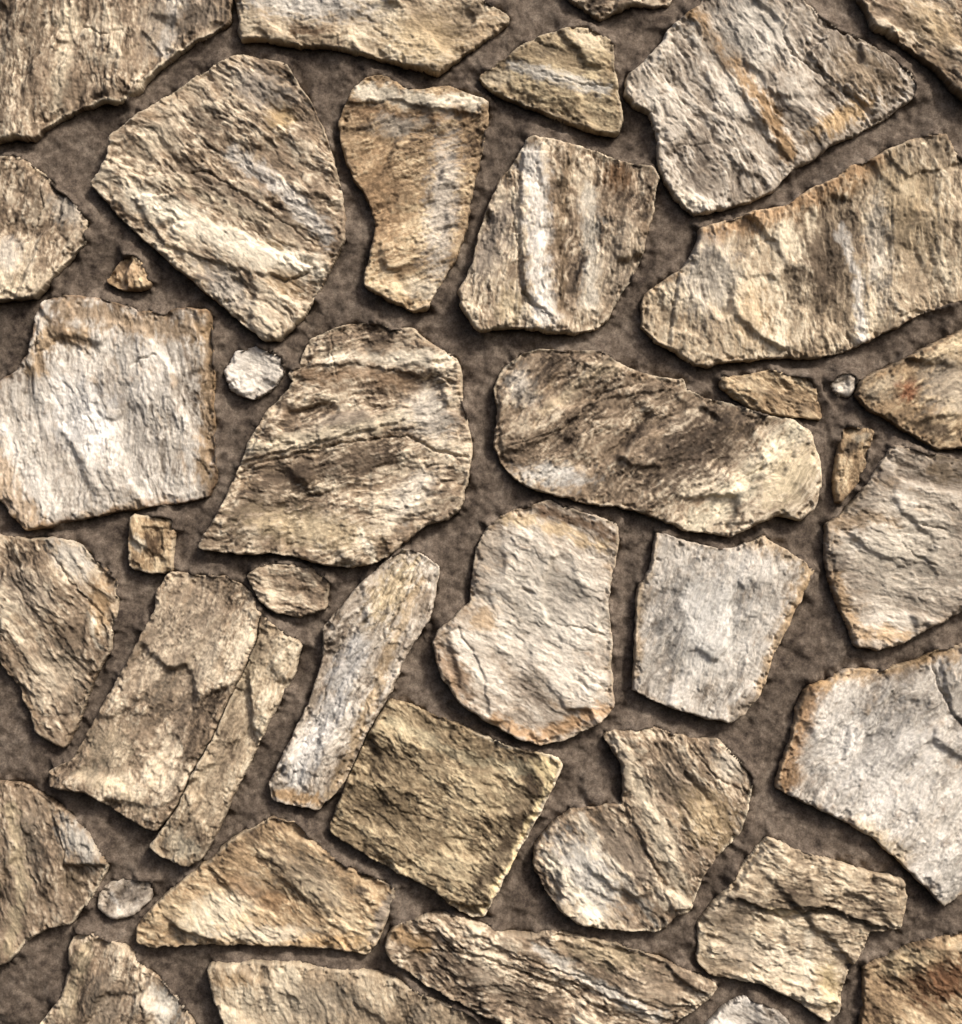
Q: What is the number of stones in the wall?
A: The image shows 41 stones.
